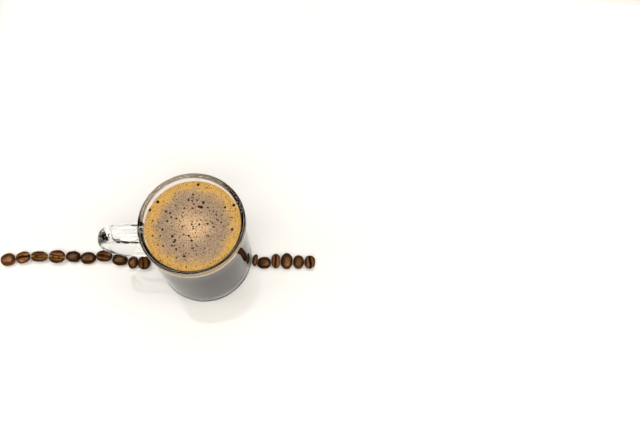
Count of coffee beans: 16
